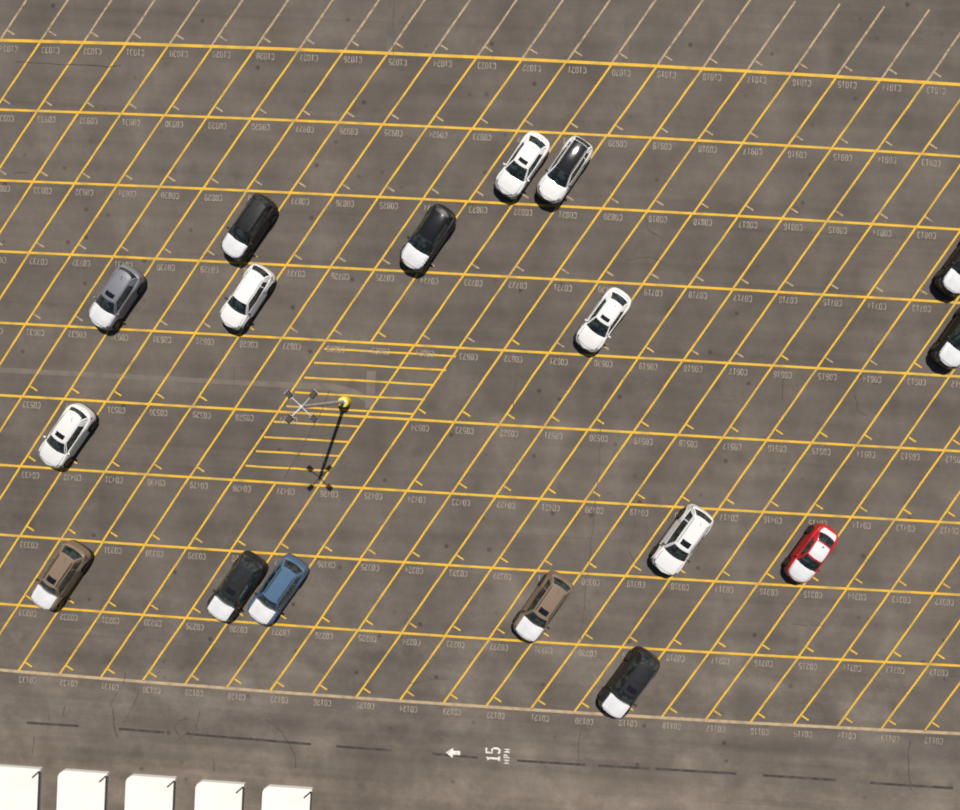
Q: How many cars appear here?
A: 17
